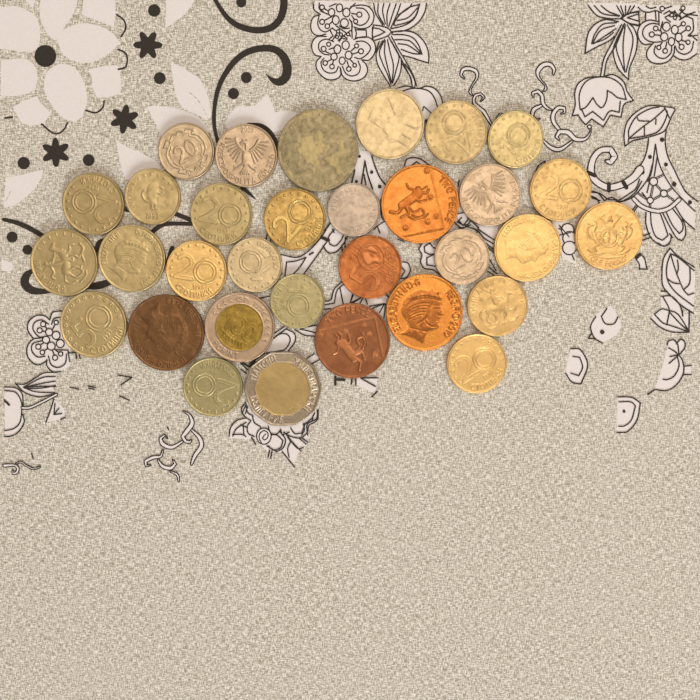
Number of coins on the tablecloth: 32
